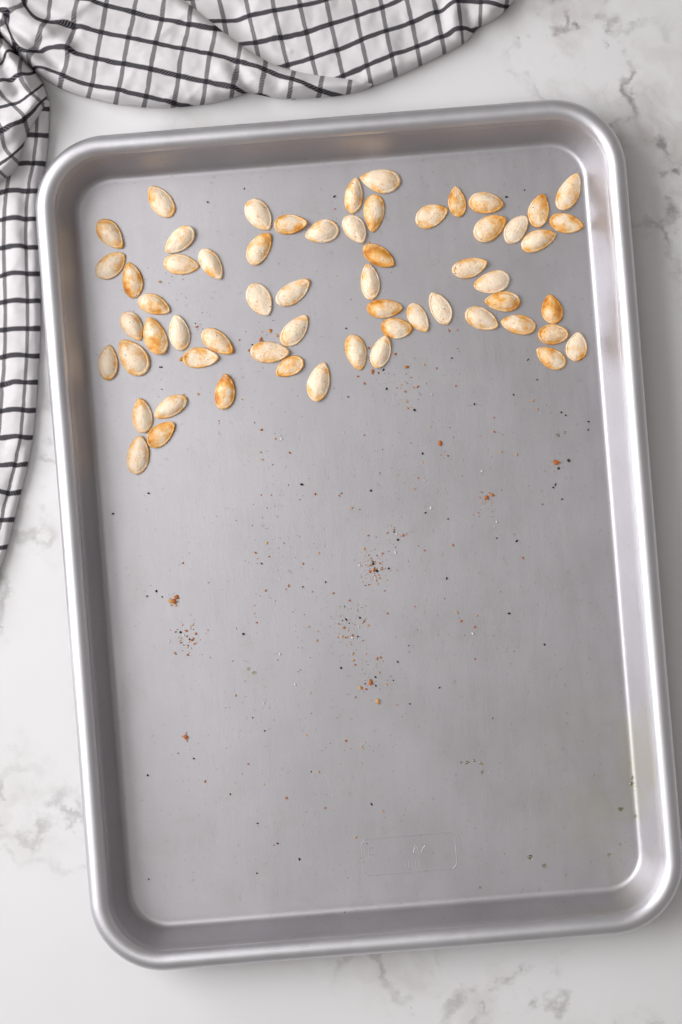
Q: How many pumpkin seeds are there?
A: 60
